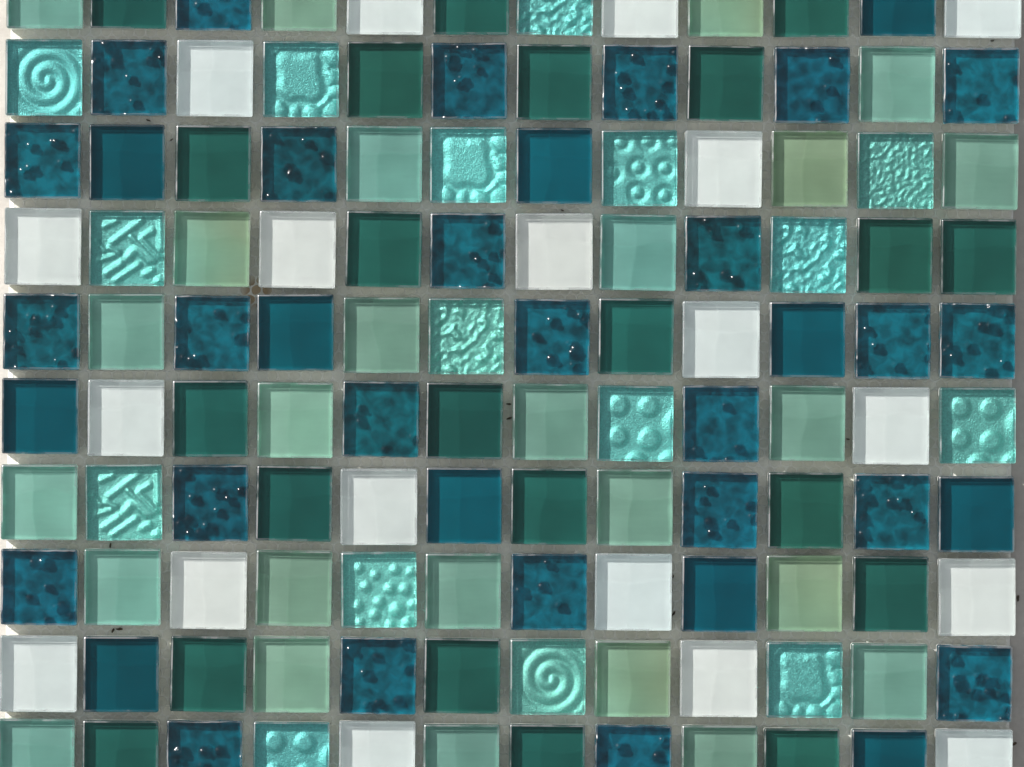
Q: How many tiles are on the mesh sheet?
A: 120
